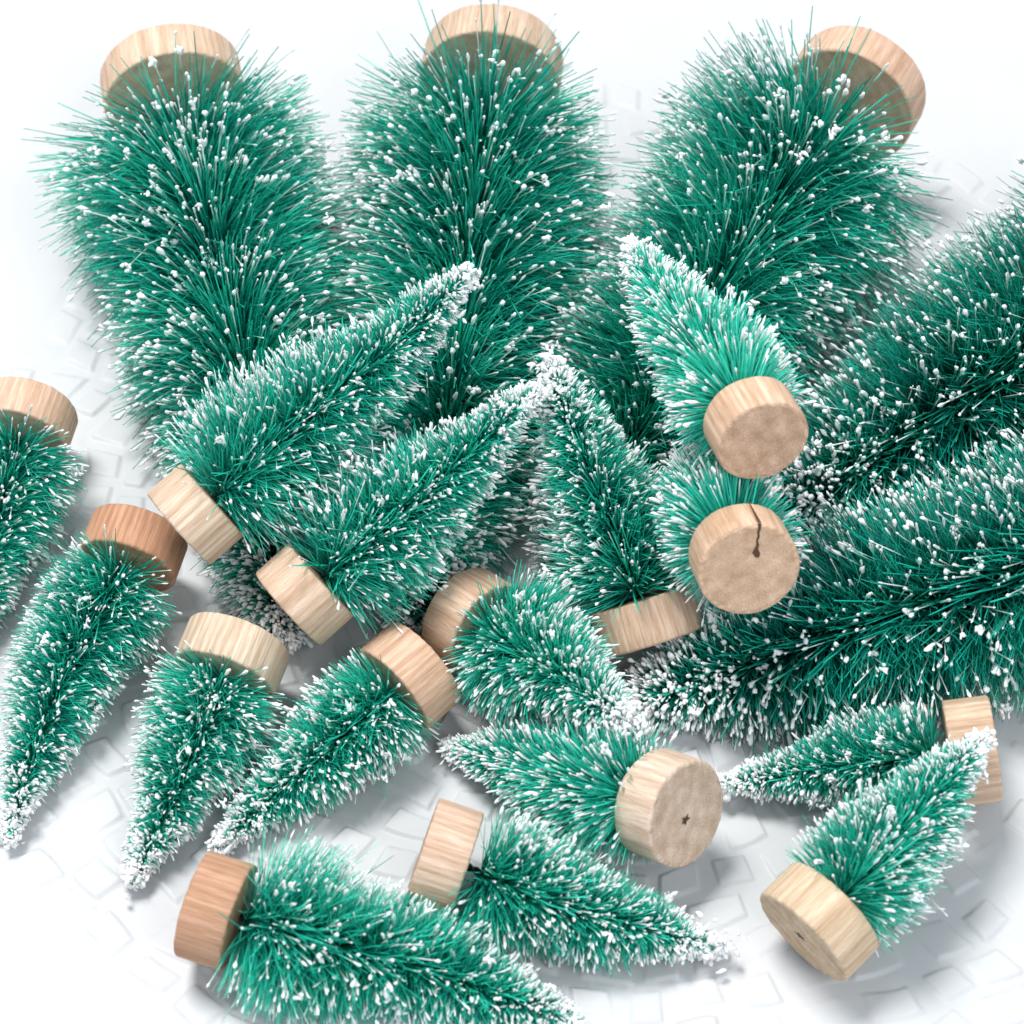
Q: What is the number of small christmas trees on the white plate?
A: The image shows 15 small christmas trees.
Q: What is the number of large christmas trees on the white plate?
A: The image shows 5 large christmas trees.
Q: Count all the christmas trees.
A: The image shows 20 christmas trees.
